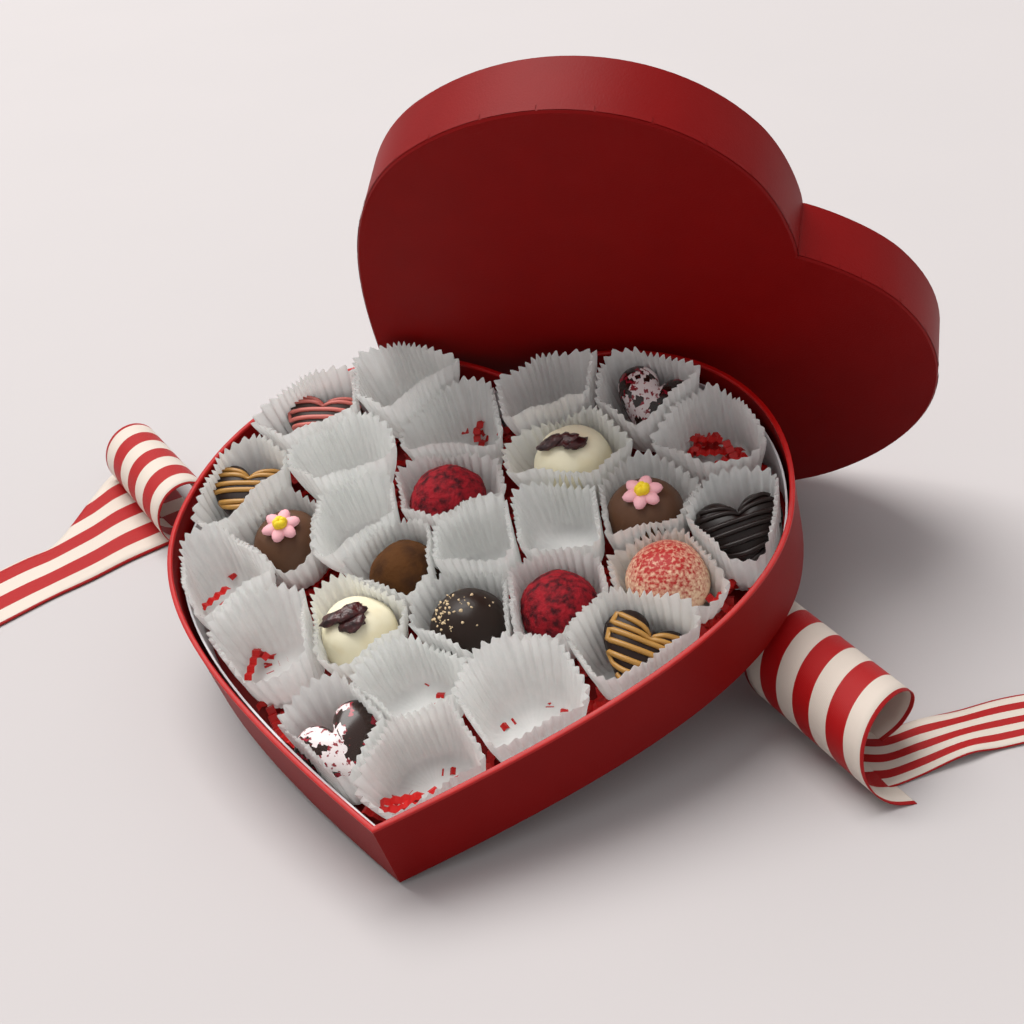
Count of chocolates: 15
